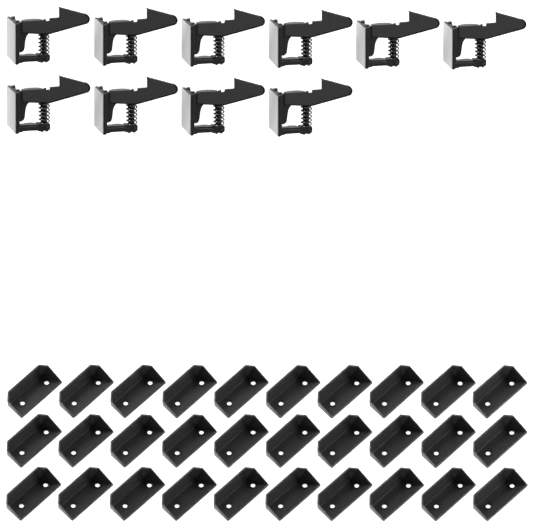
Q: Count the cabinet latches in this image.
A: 10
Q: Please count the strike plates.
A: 30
